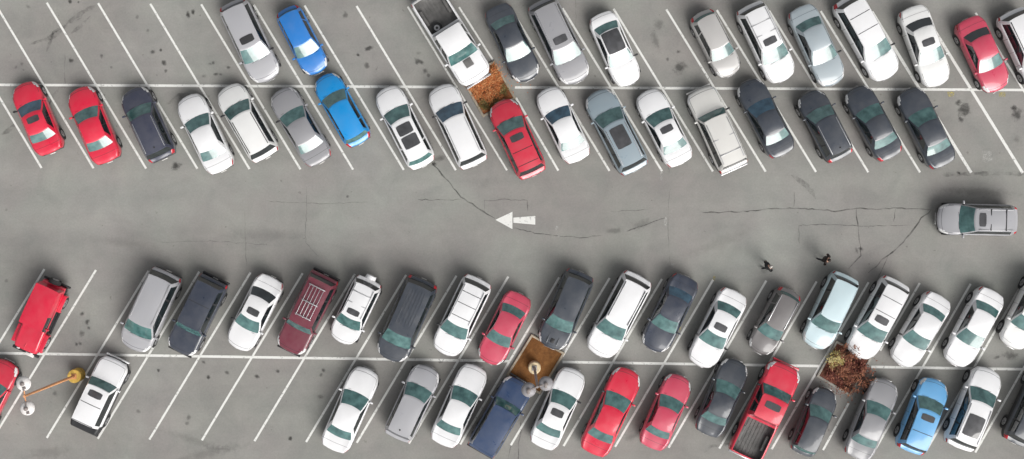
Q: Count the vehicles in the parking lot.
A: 67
